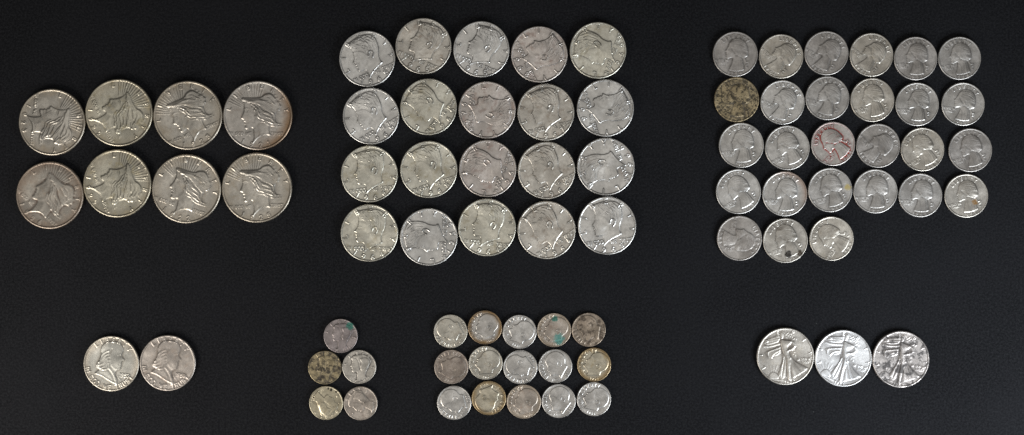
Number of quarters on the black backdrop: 27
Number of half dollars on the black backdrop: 25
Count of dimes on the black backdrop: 20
